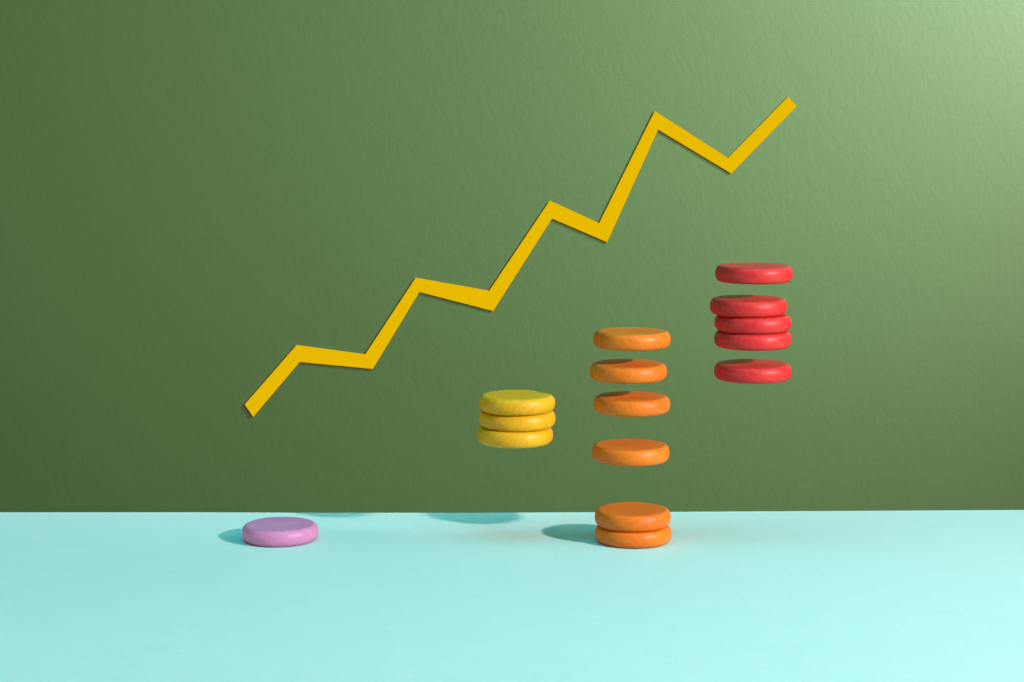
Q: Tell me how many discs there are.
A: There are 15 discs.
